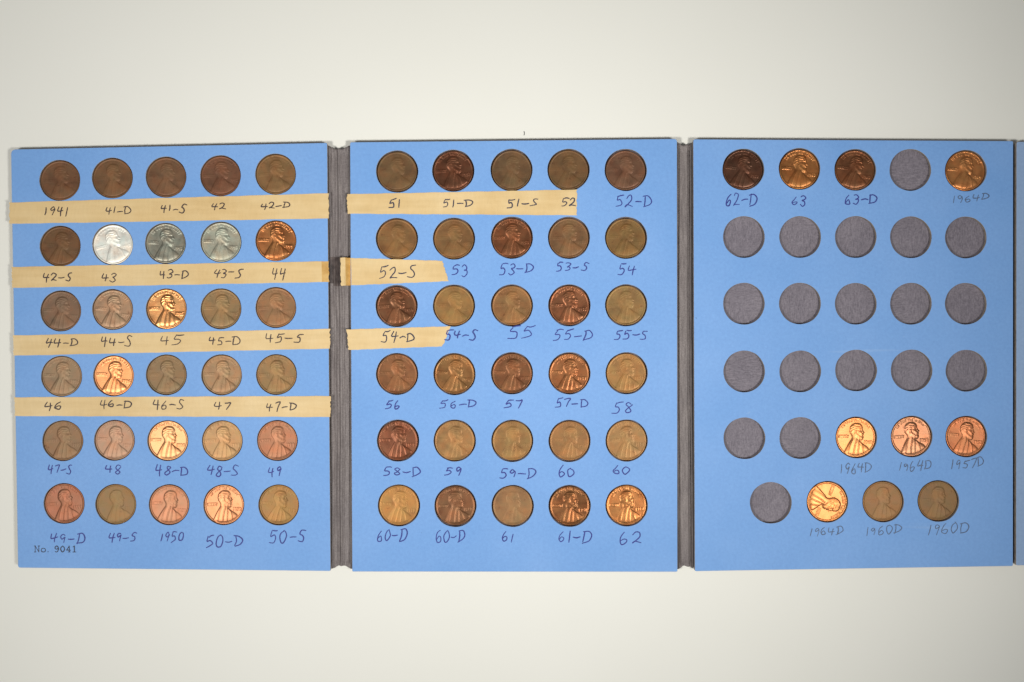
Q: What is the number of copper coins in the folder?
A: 67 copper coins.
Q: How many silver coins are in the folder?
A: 3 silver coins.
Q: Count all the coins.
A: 70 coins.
